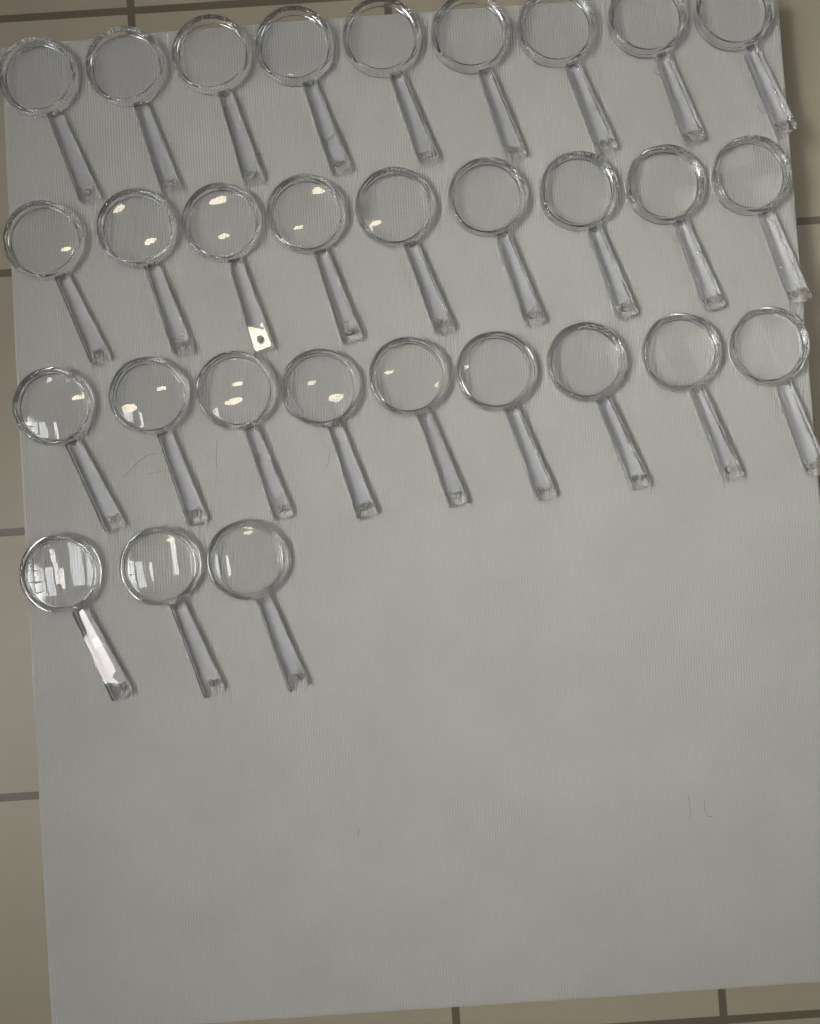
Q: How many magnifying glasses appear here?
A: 30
